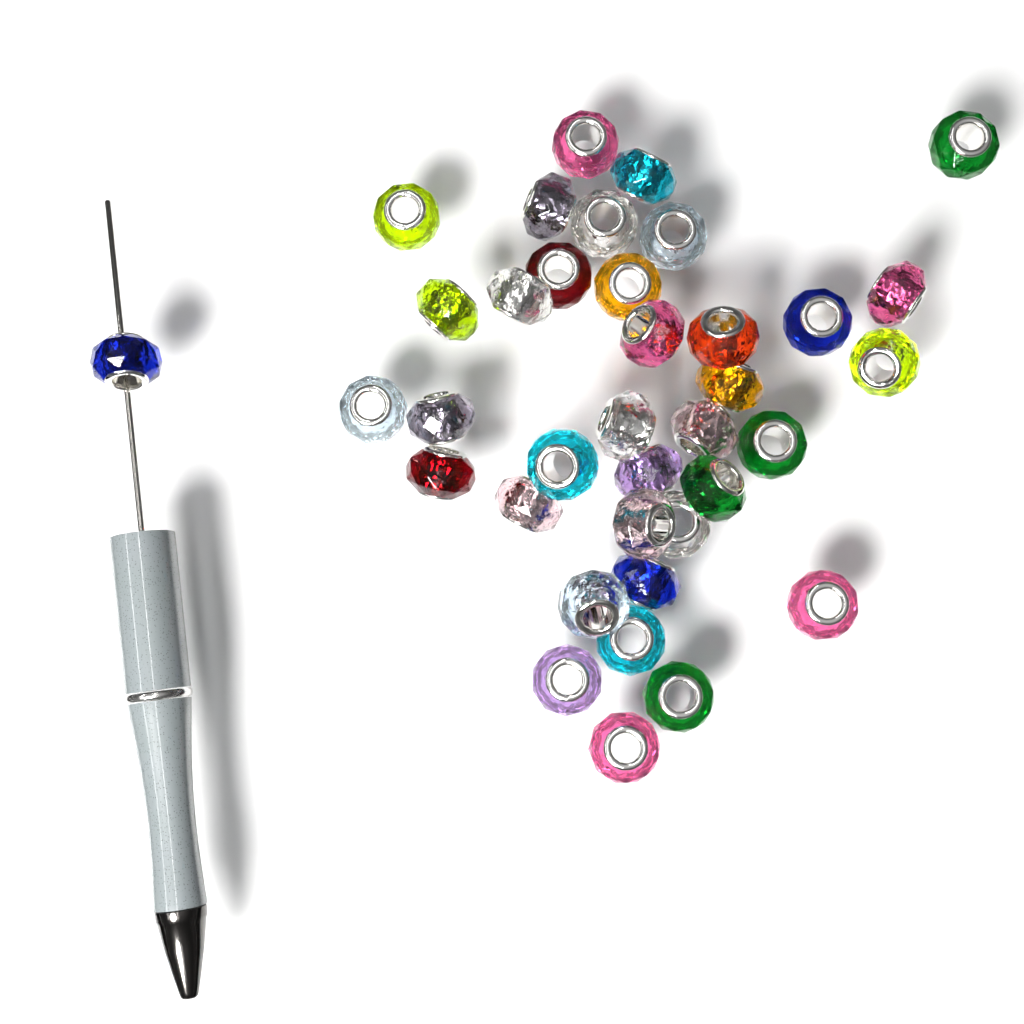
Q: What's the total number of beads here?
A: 37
